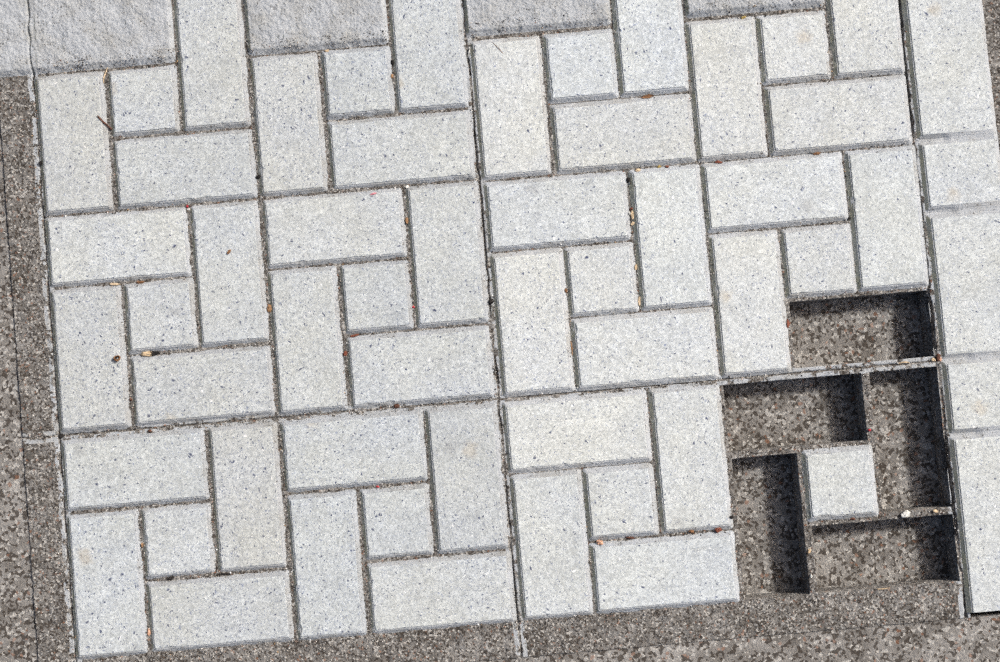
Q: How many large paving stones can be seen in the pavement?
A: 39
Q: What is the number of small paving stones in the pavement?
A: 12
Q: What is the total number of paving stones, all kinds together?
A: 51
